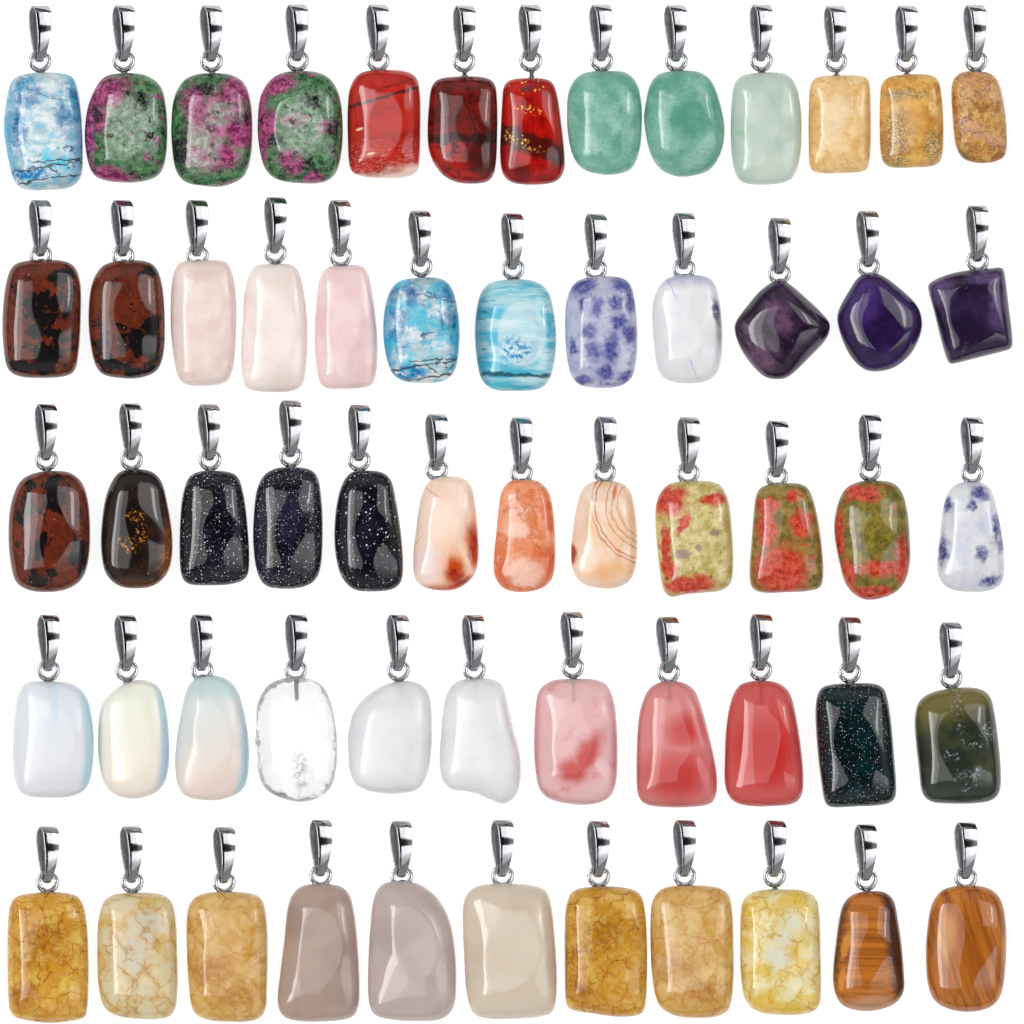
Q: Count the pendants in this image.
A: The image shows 59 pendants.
